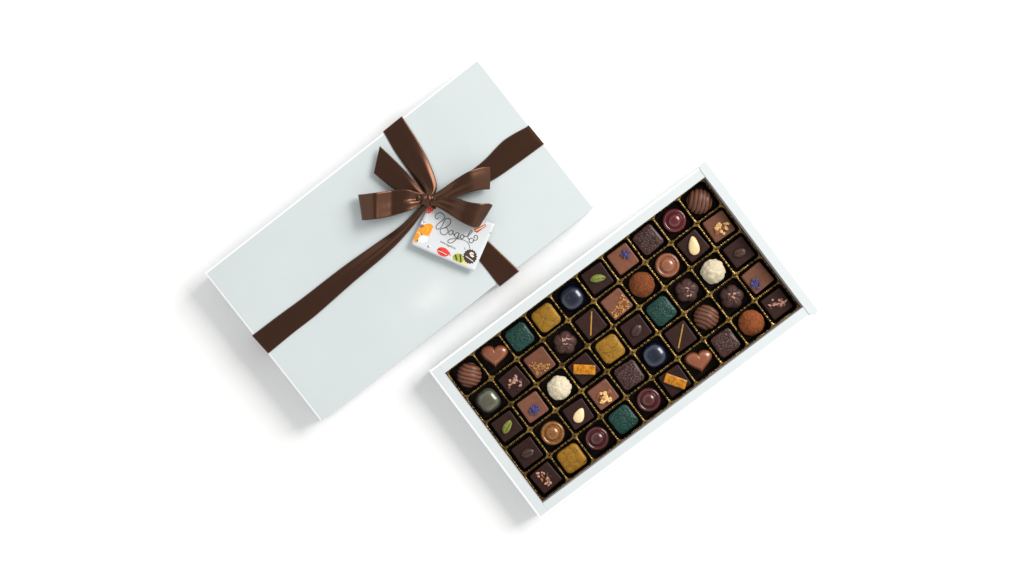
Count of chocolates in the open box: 50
